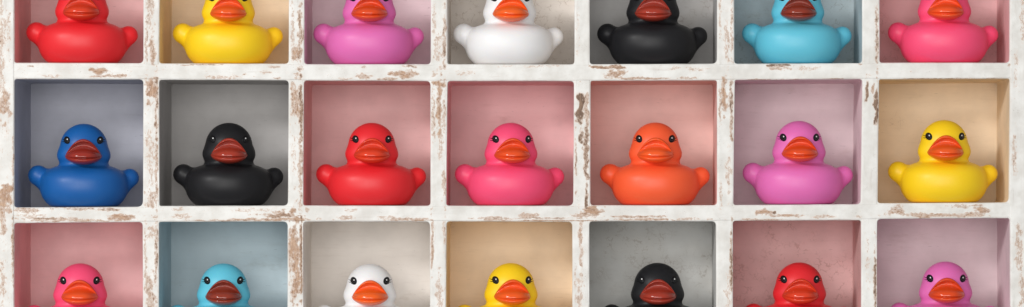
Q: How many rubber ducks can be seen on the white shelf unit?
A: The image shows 21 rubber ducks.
